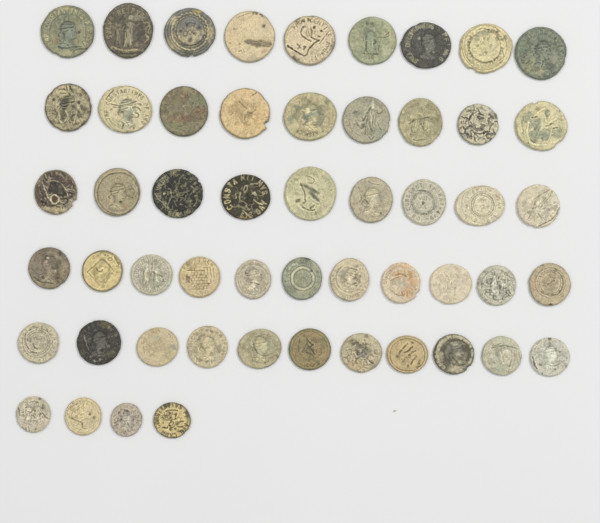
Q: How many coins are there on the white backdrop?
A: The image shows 53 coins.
